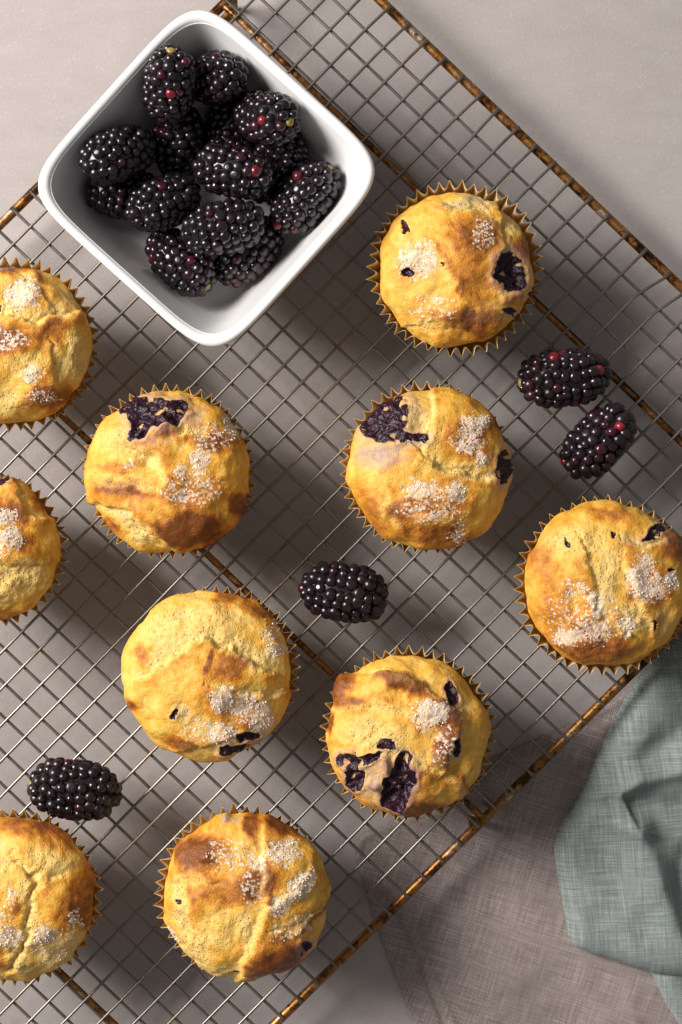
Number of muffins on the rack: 10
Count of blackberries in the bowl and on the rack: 18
